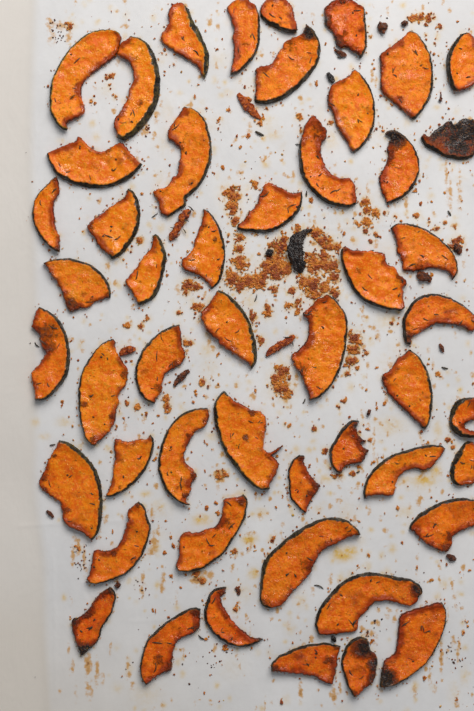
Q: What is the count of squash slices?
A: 50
